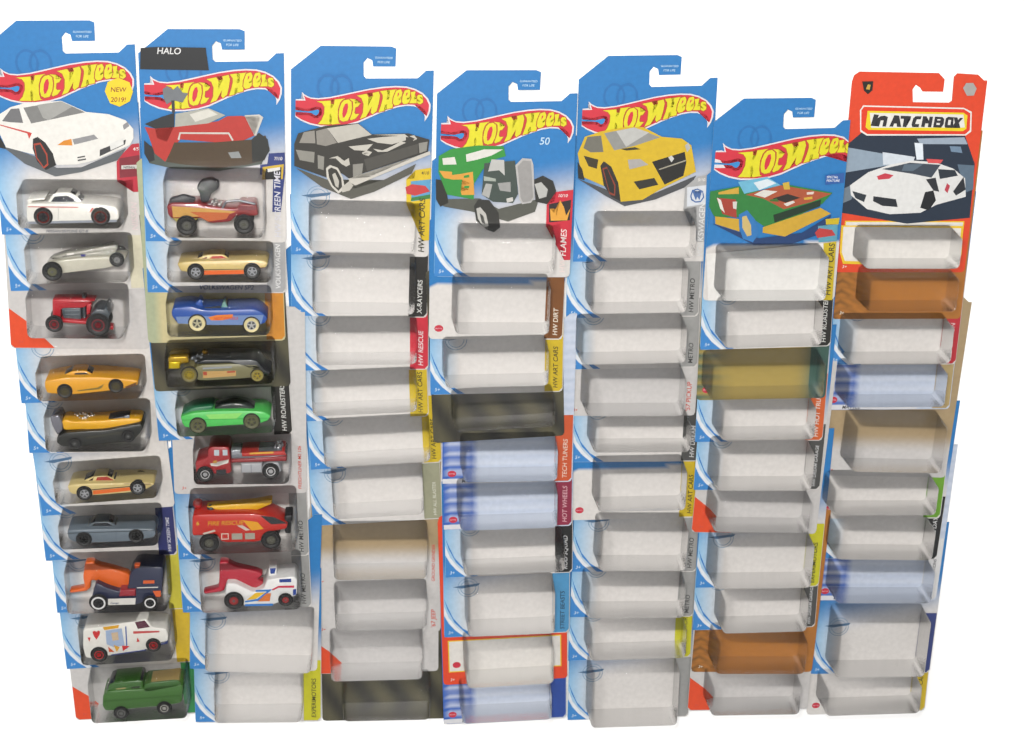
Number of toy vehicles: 18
